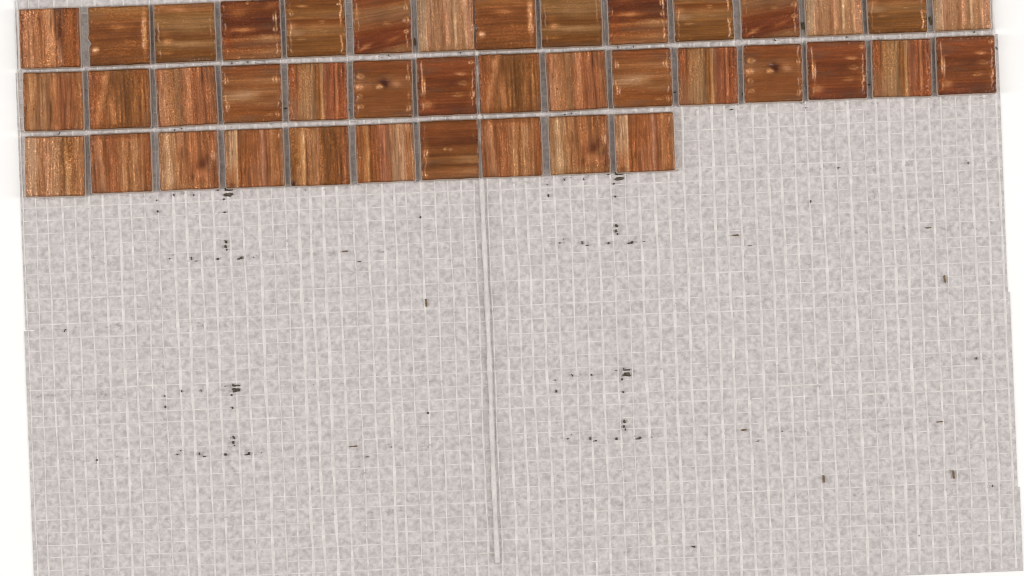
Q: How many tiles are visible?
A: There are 40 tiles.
